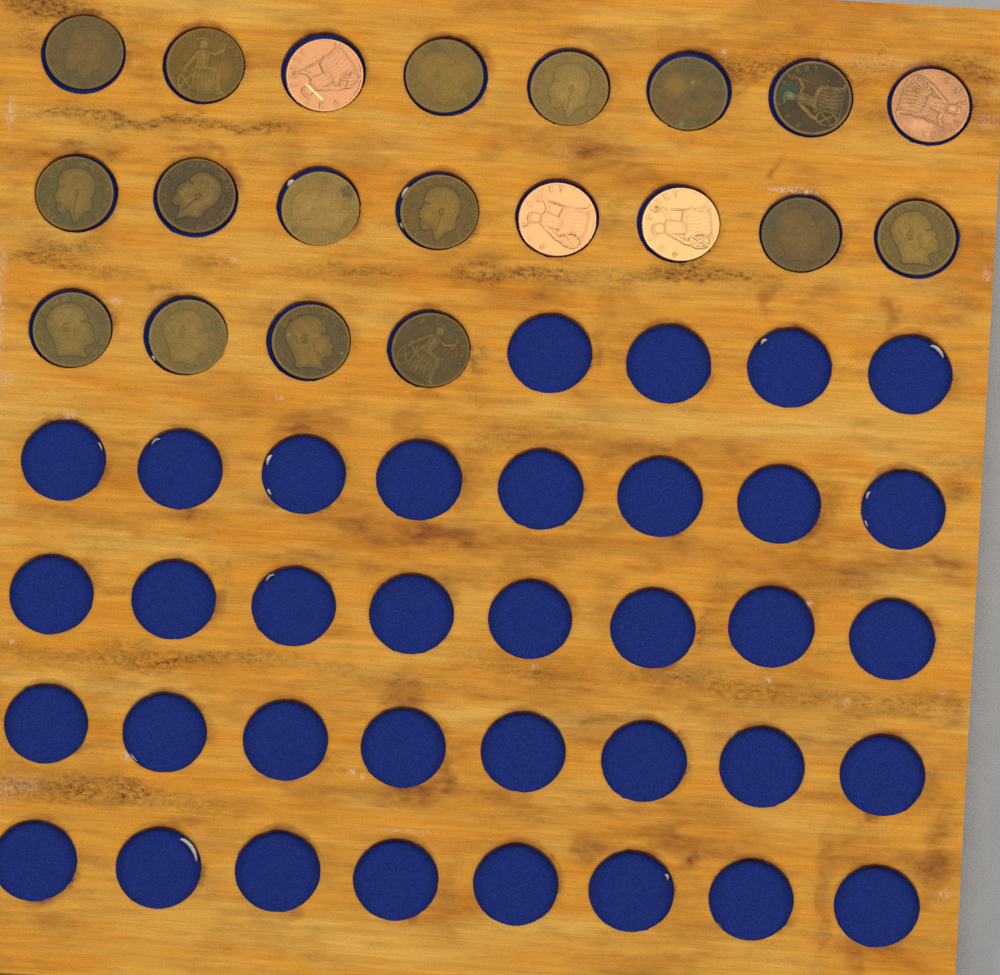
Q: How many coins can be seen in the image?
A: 20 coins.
